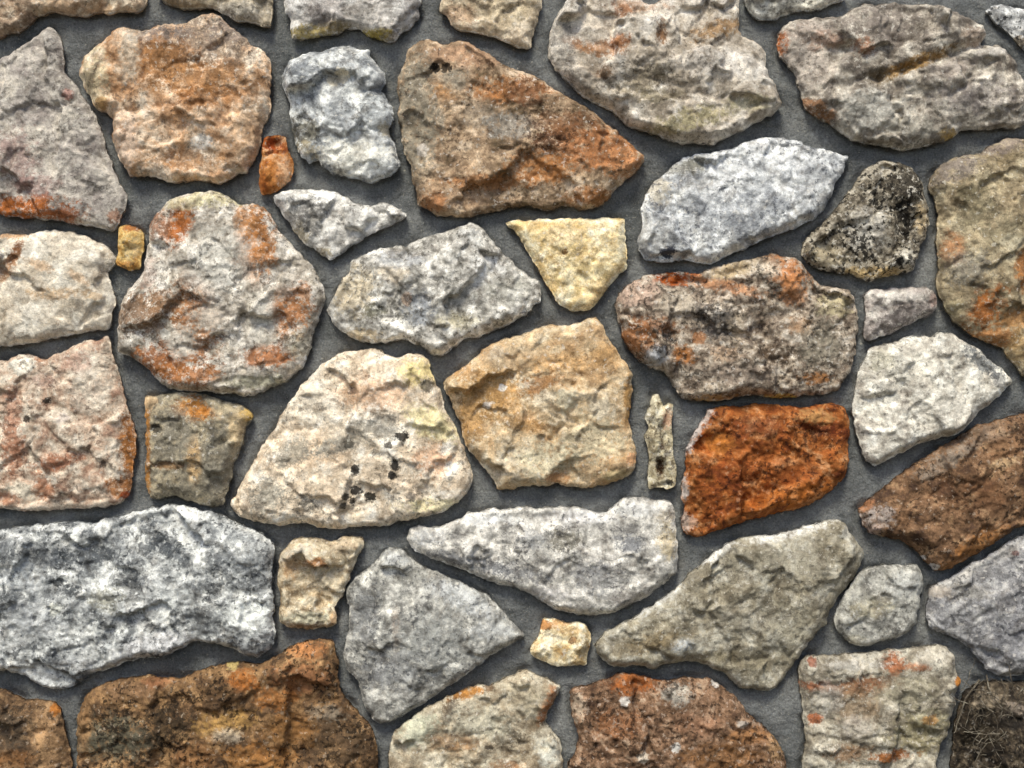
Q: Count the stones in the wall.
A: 46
